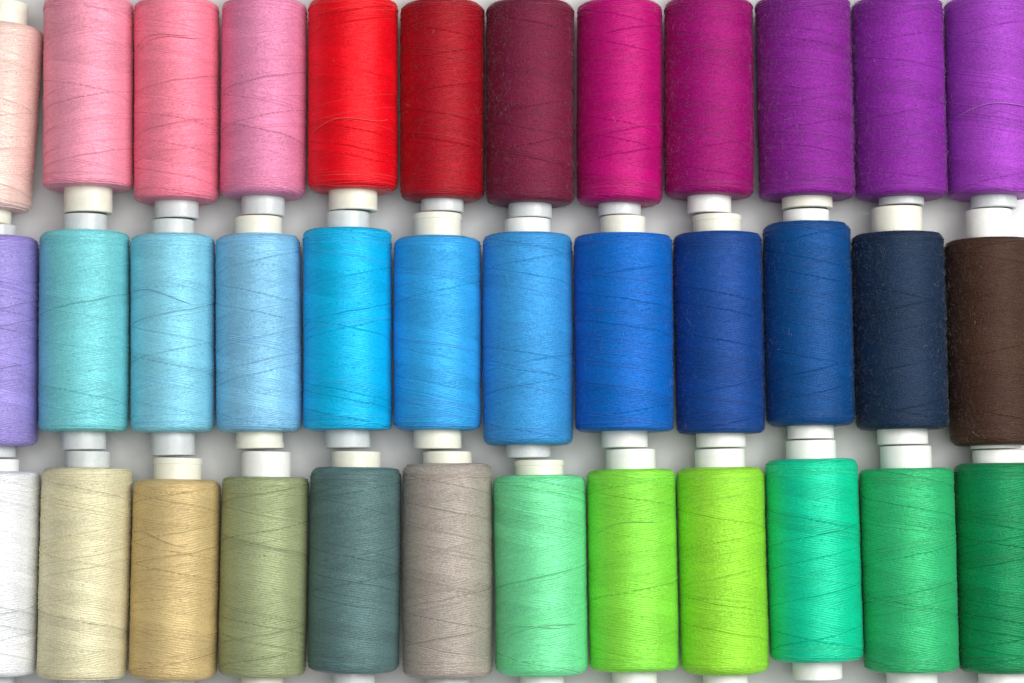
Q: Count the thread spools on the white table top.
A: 36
